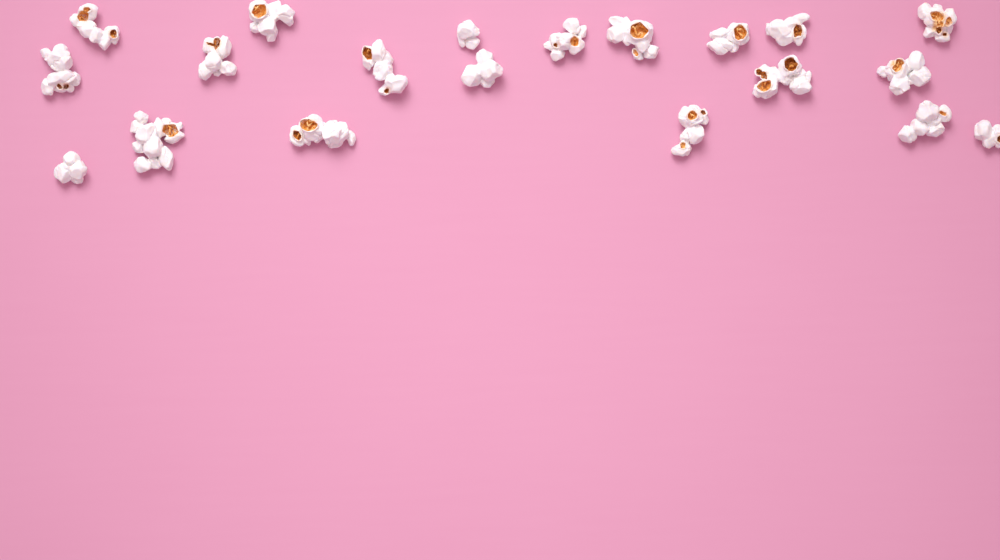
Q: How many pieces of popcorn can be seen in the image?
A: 20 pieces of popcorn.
